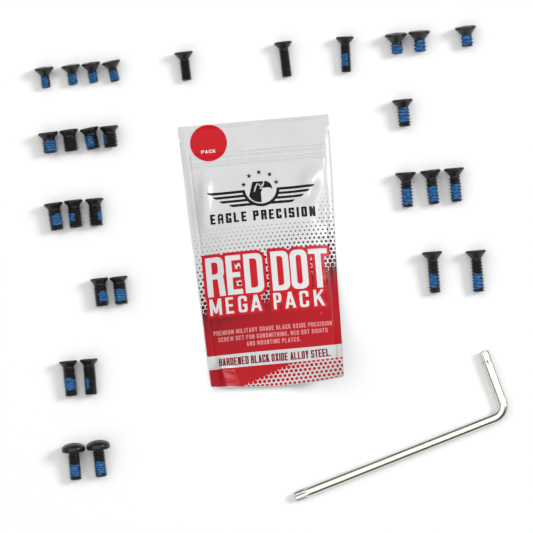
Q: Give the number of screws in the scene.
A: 29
